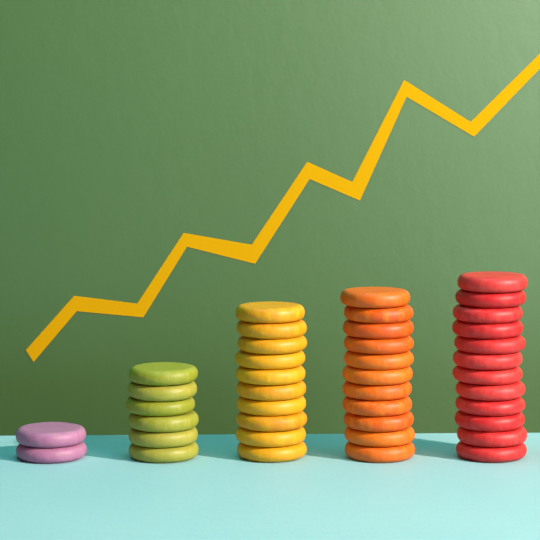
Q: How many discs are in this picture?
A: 41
